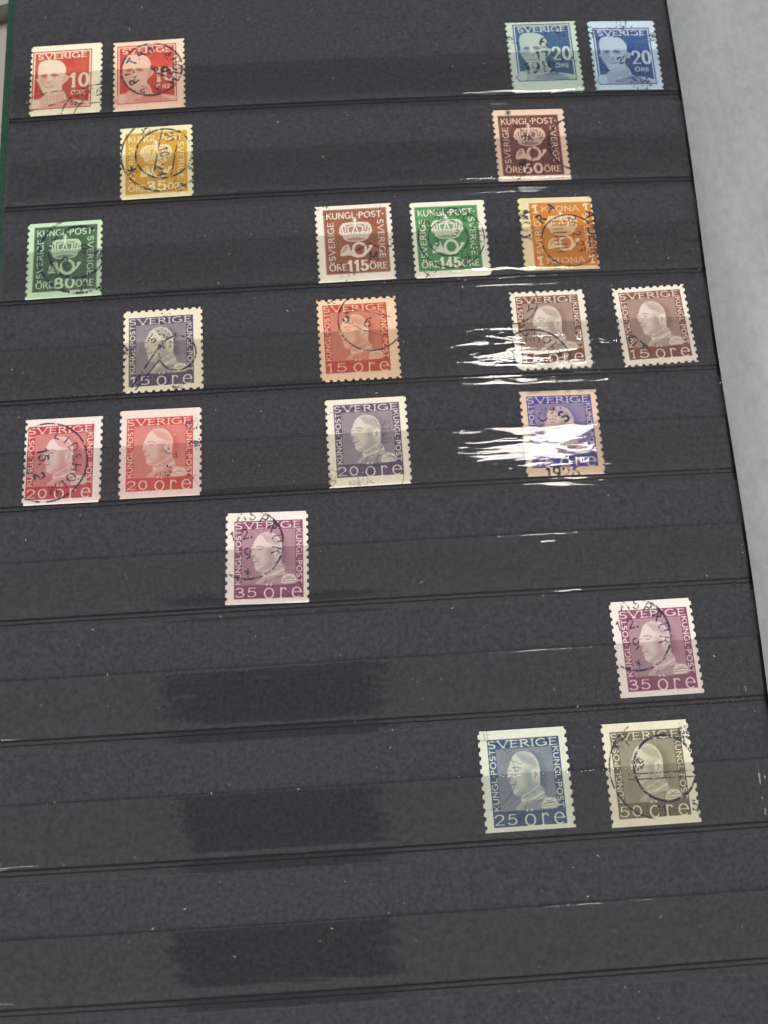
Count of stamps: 22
